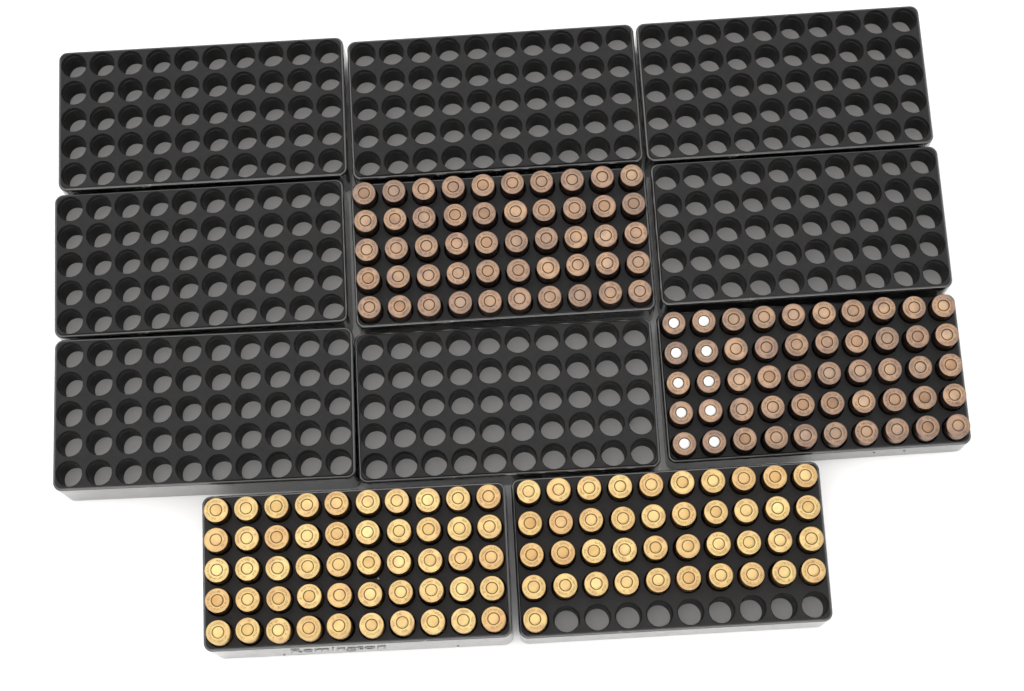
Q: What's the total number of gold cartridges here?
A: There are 91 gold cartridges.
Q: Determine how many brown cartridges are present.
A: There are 100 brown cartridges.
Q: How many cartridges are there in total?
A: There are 191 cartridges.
